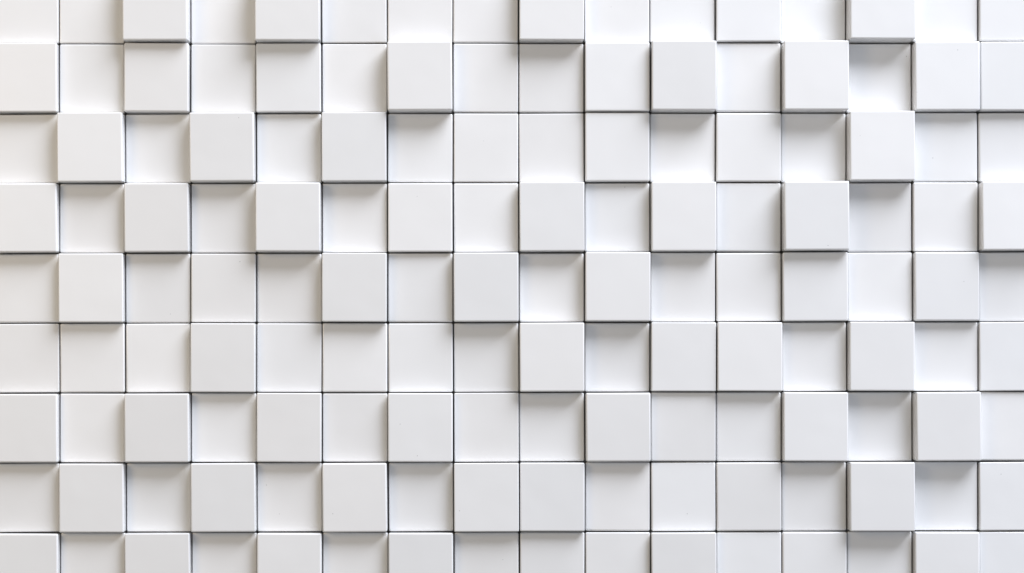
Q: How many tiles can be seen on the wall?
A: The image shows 144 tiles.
